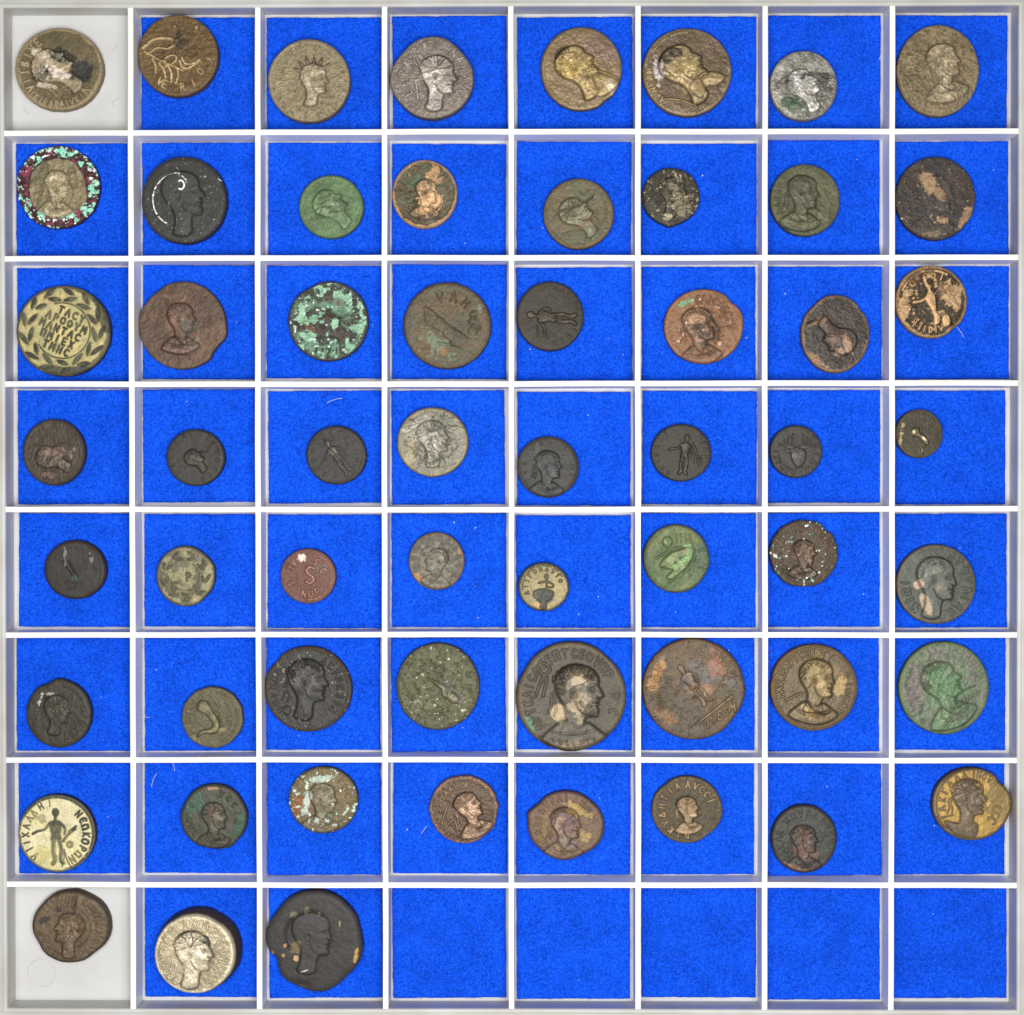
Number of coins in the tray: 59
